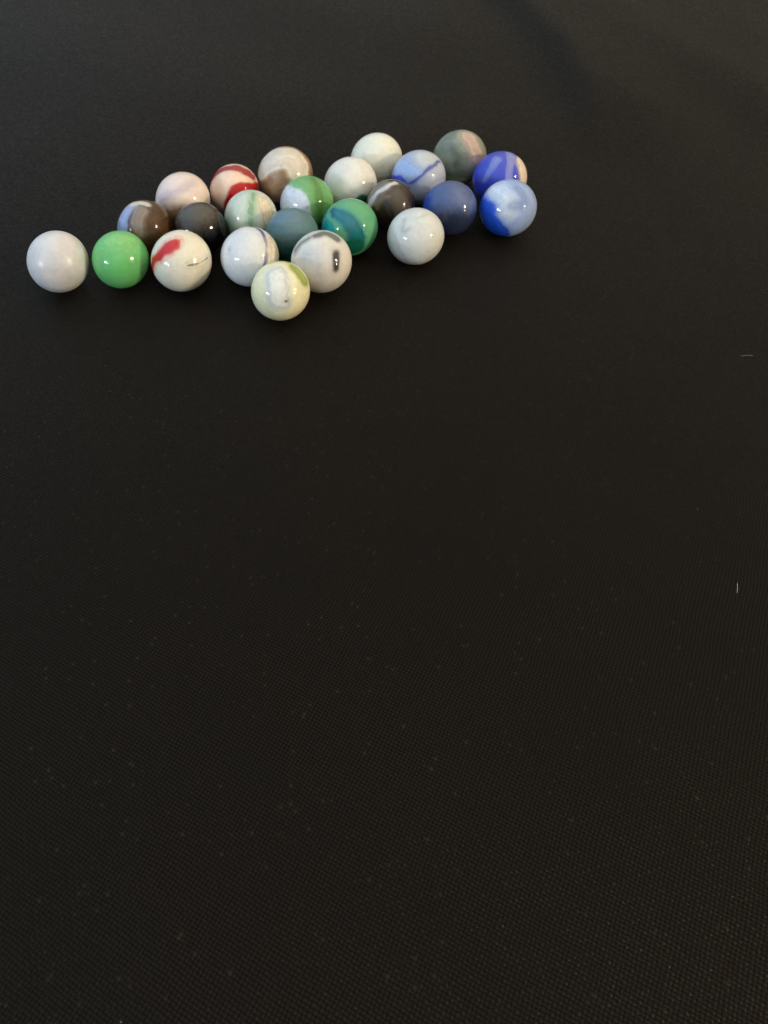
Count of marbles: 24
